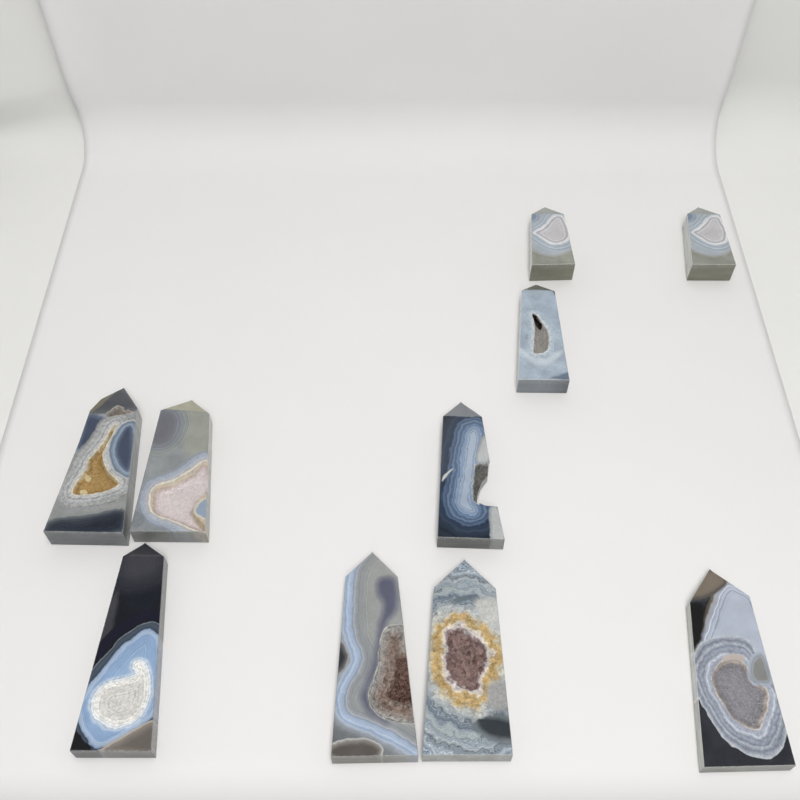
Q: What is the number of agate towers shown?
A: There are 10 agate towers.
